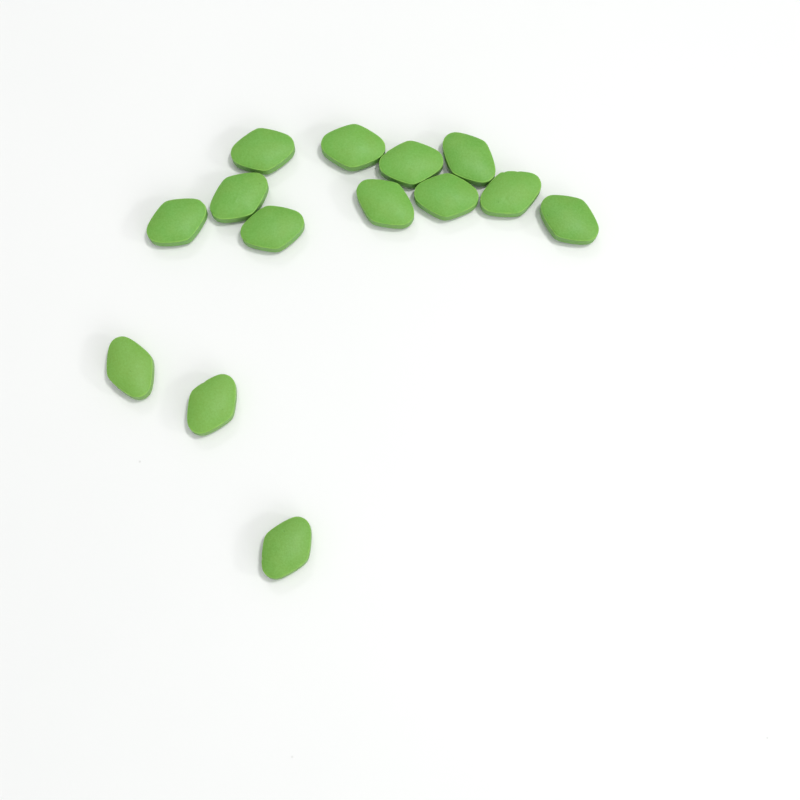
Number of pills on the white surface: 14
